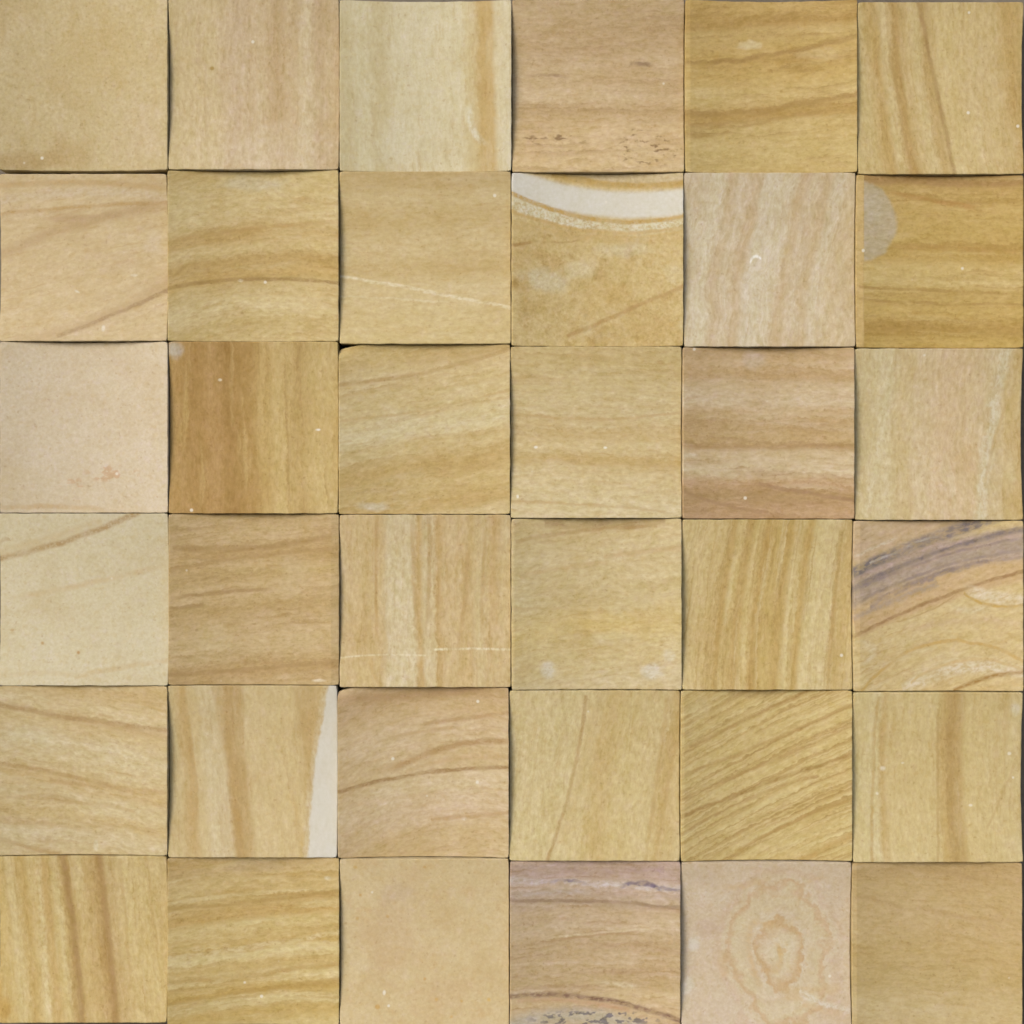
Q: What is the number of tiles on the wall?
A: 36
